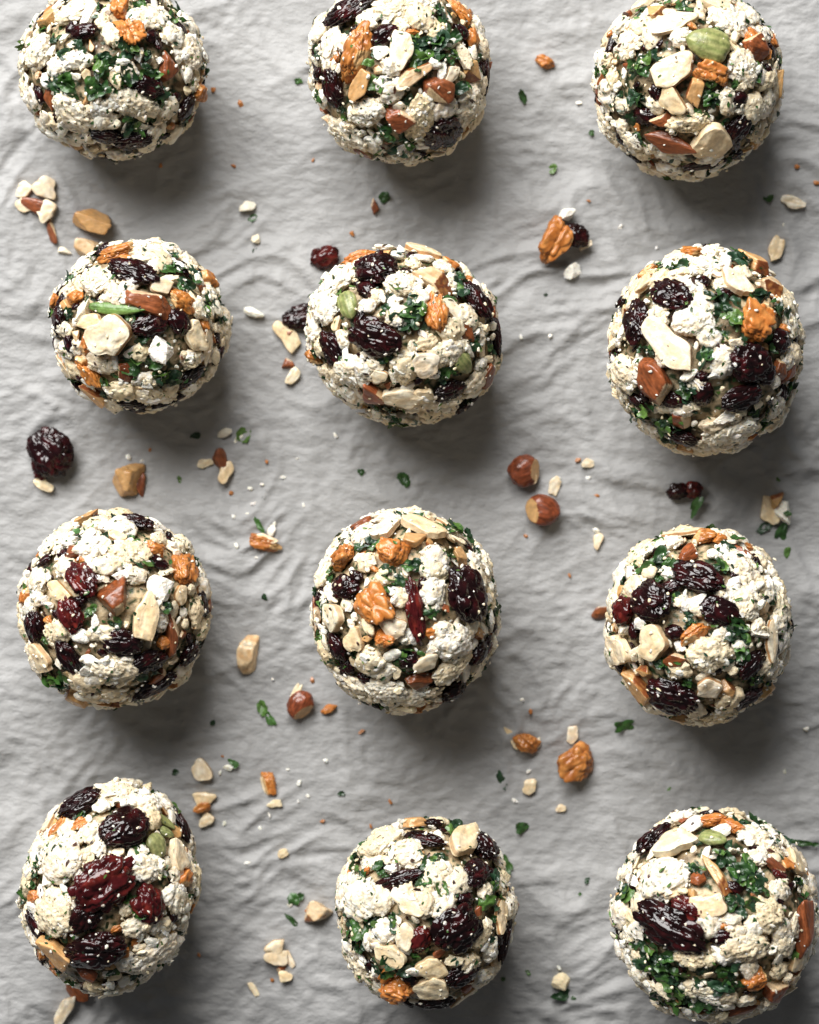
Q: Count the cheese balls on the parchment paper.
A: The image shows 12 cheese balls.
